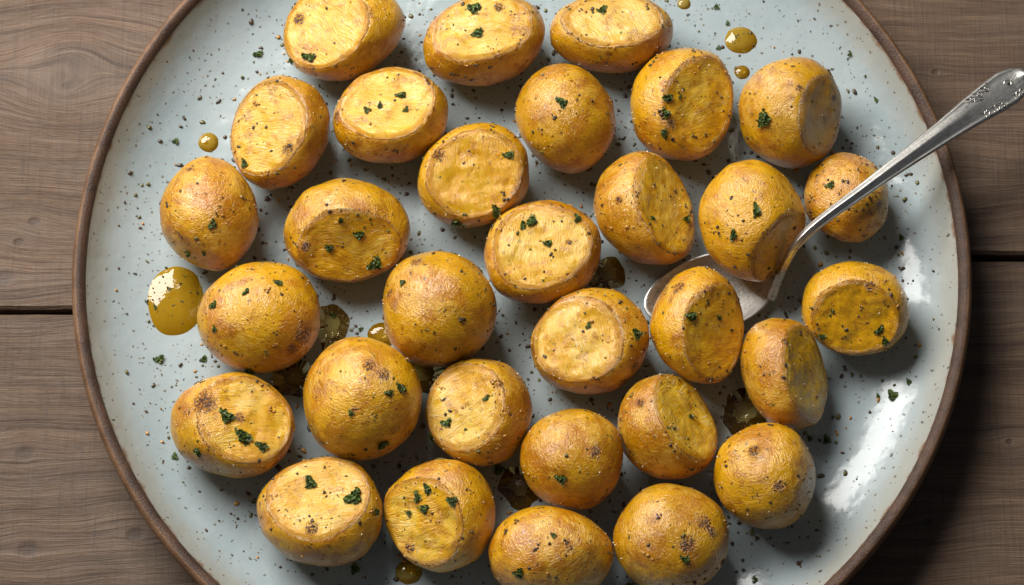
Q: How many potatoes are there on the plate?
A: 31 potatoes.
